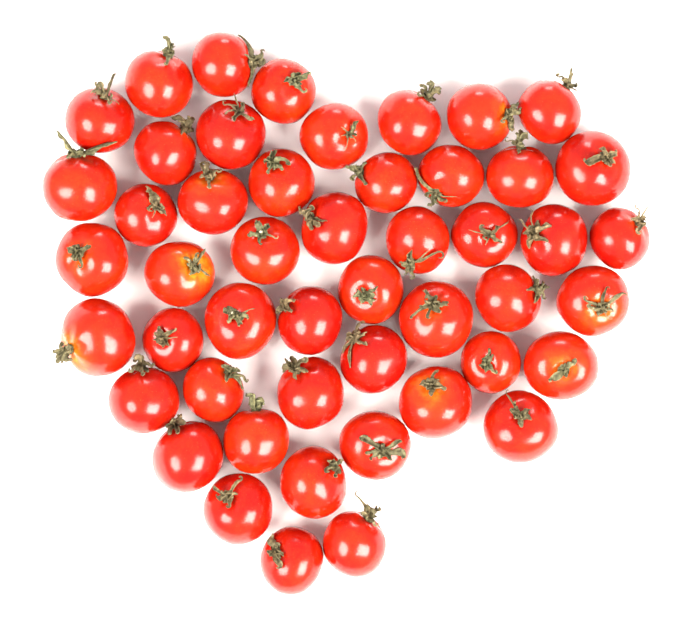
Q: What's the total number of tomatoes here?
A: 49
